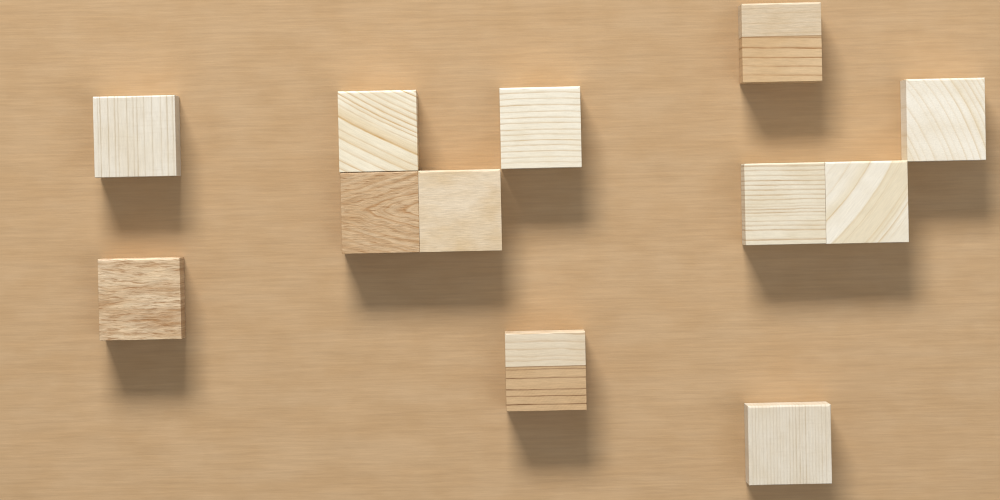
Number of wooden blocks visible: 12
